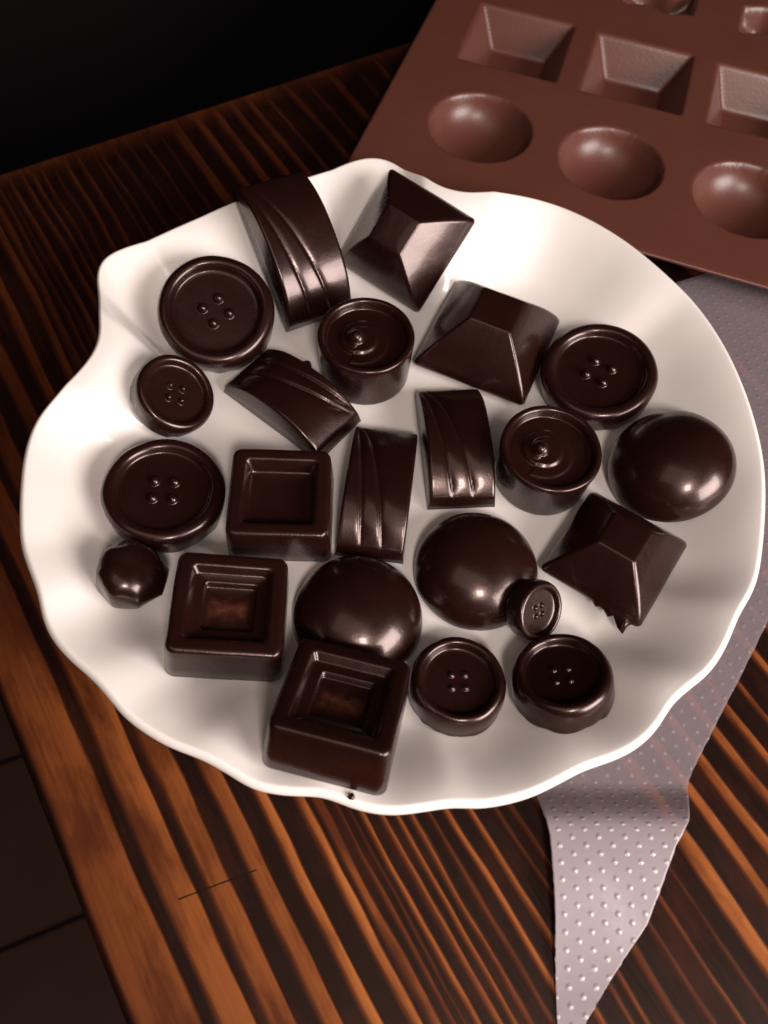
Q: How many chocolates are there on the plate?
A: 23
